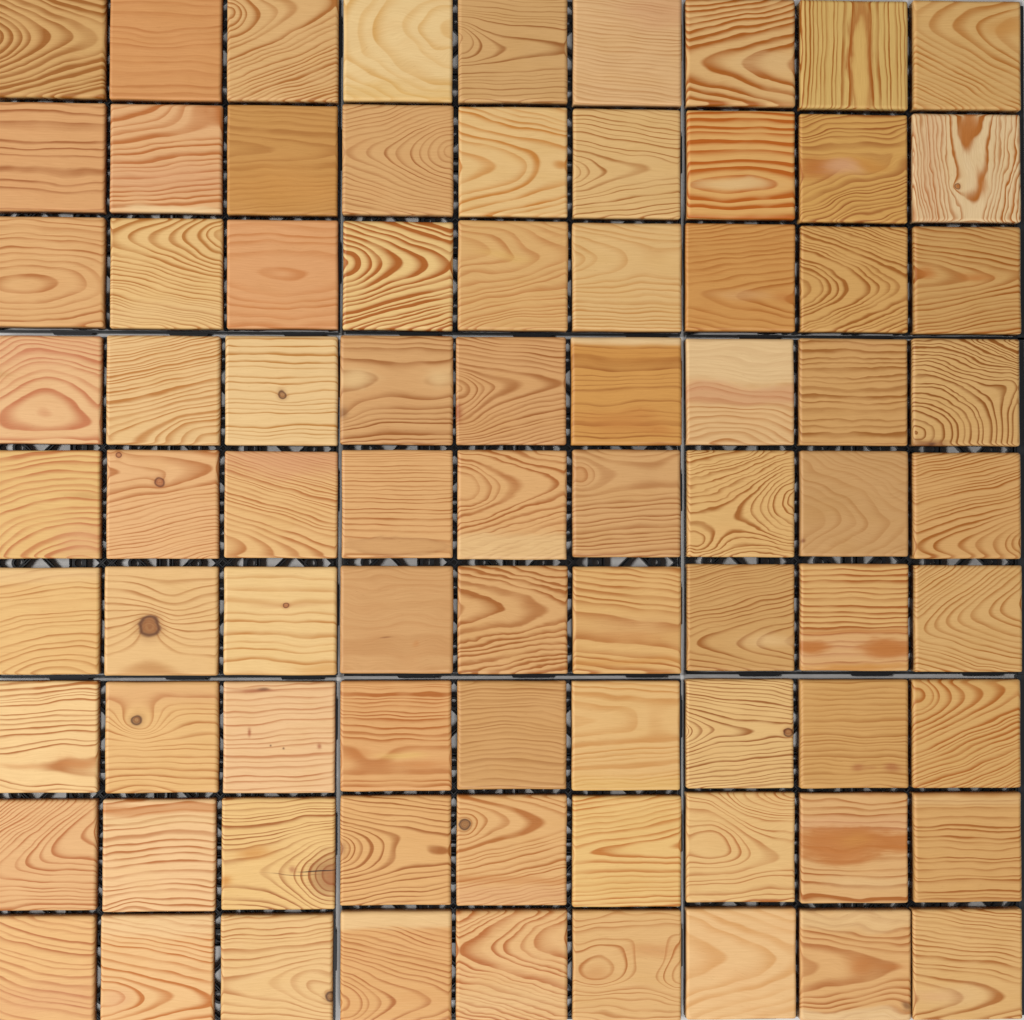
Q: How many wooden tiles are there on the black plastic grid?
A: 81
